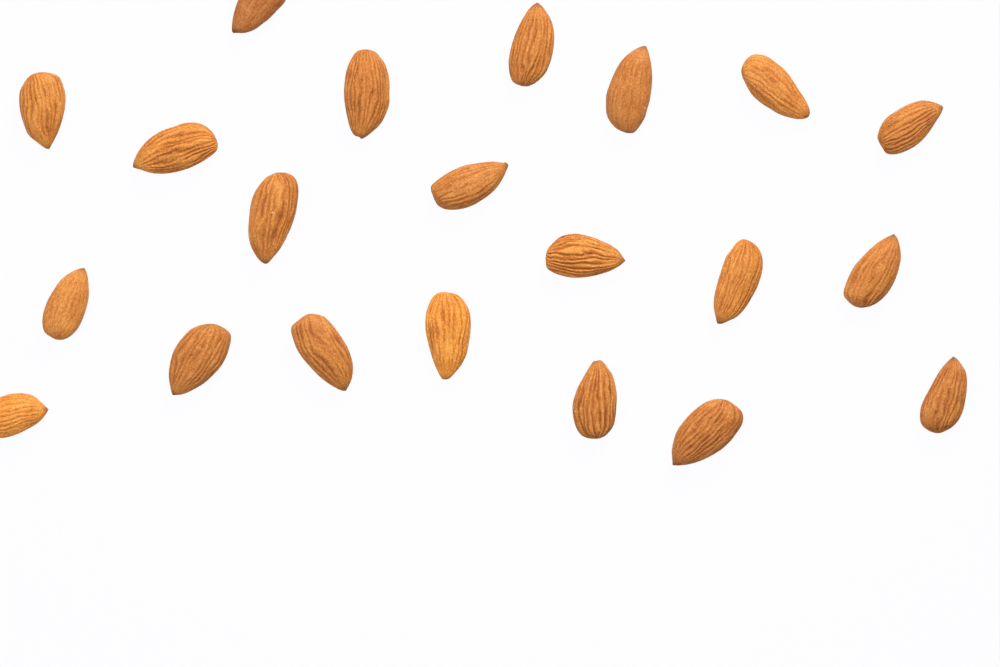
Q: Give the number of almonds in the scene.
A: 21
